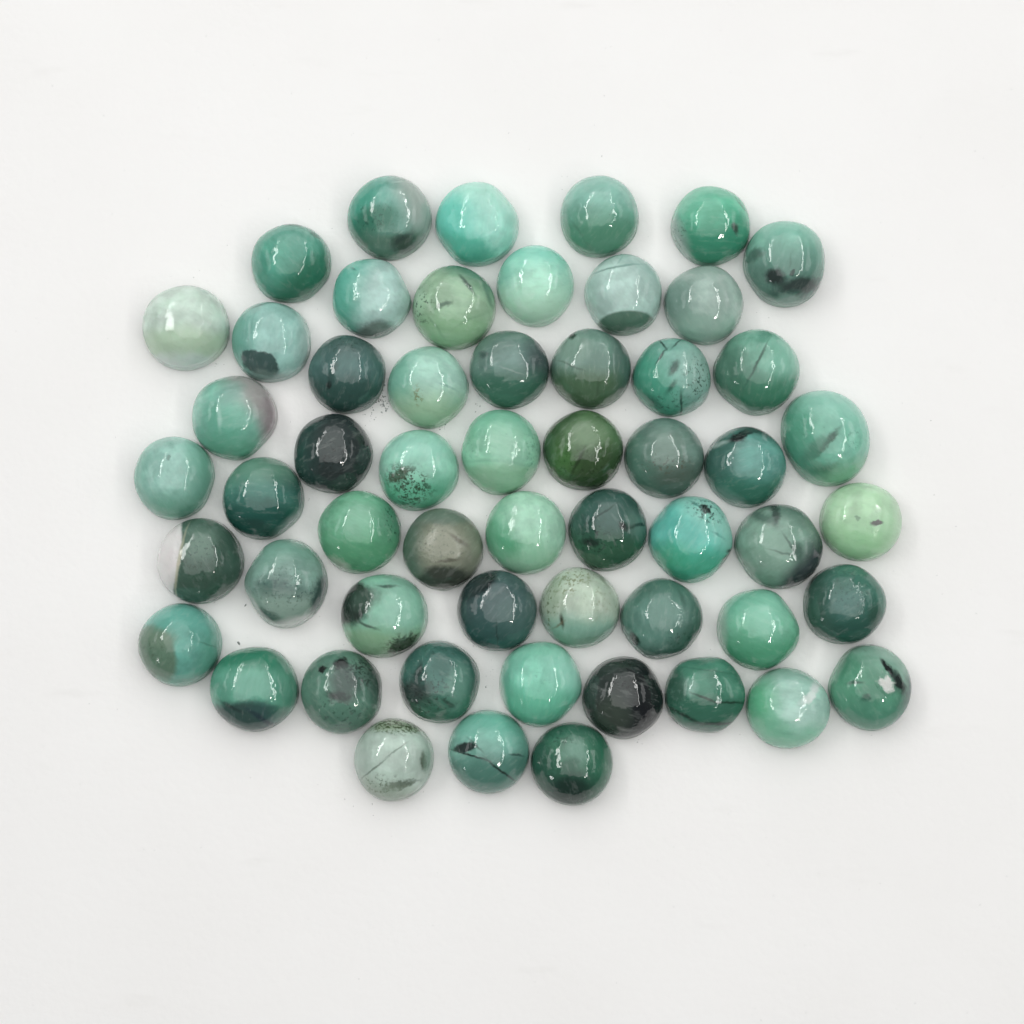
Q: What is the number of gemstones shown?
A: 56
